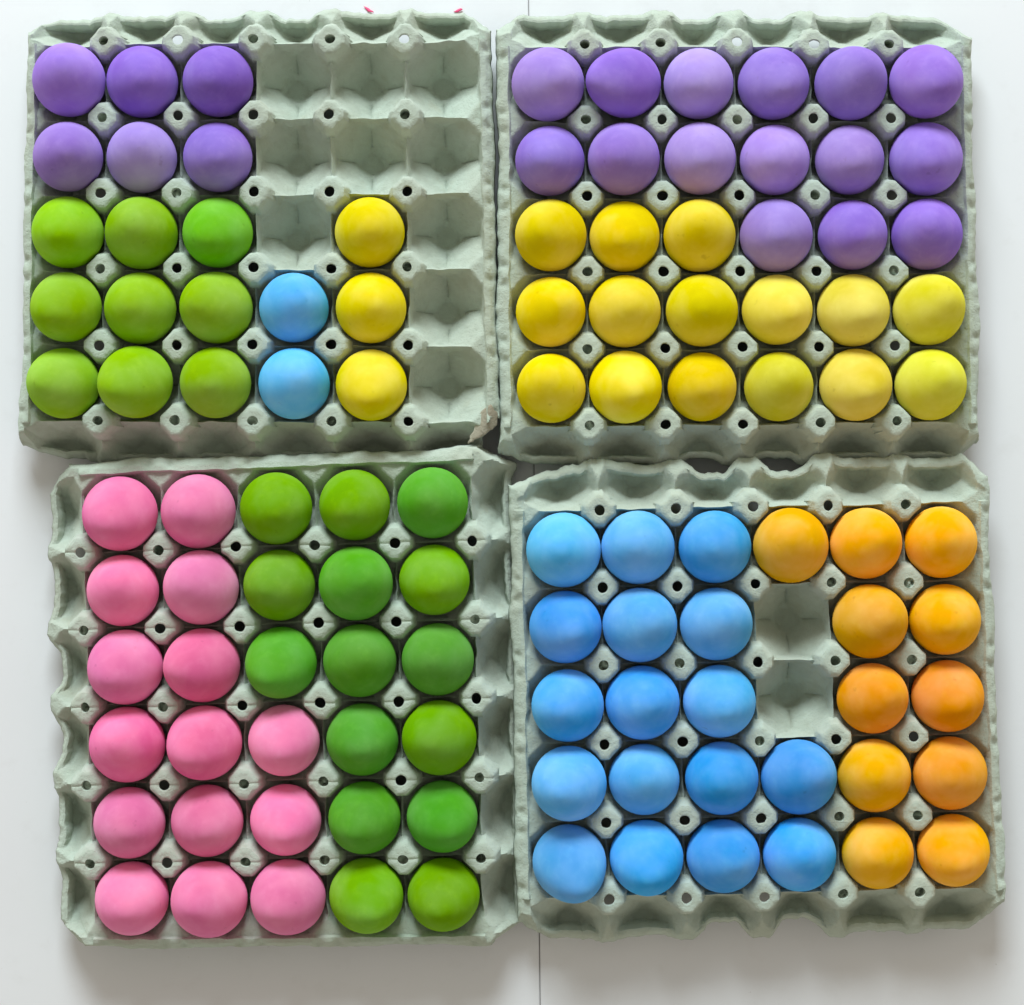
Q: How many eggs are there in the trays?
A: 108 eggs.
